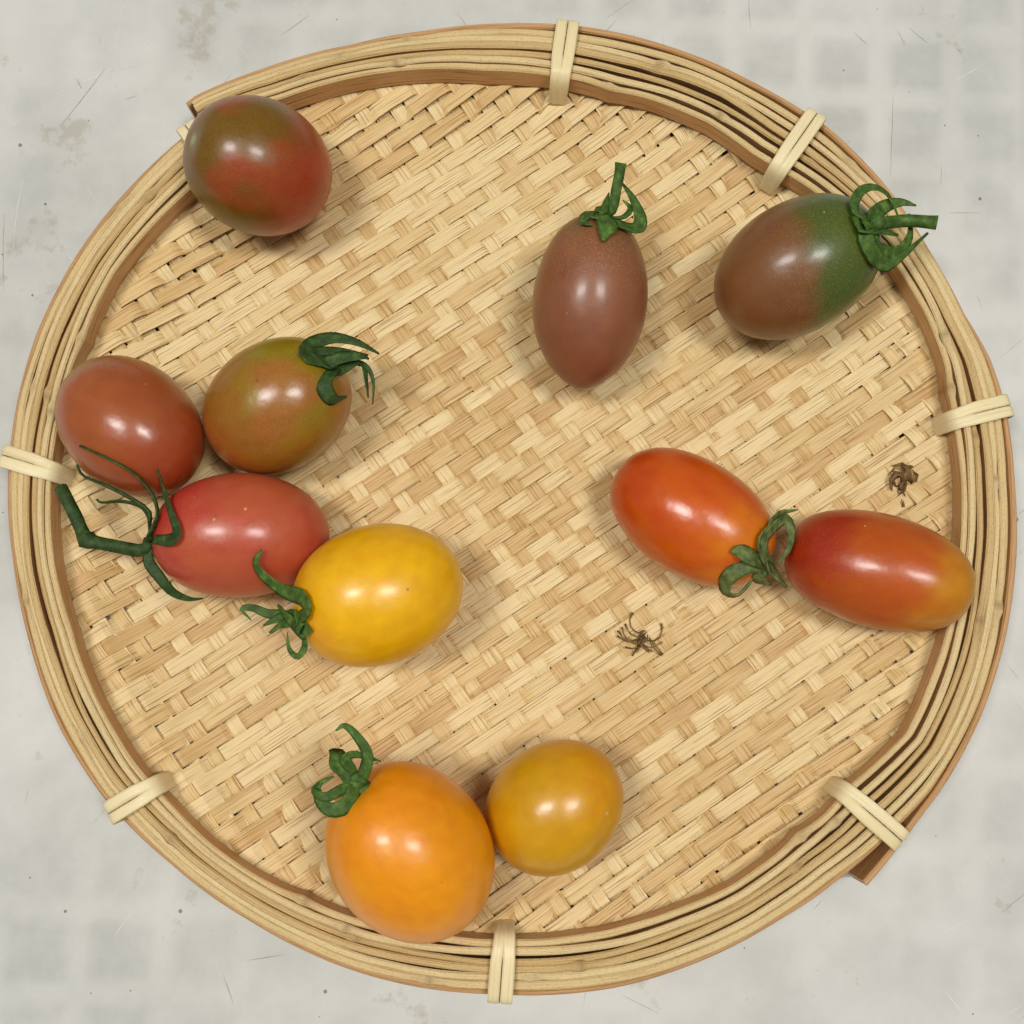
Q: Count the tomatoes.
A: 11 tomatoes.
